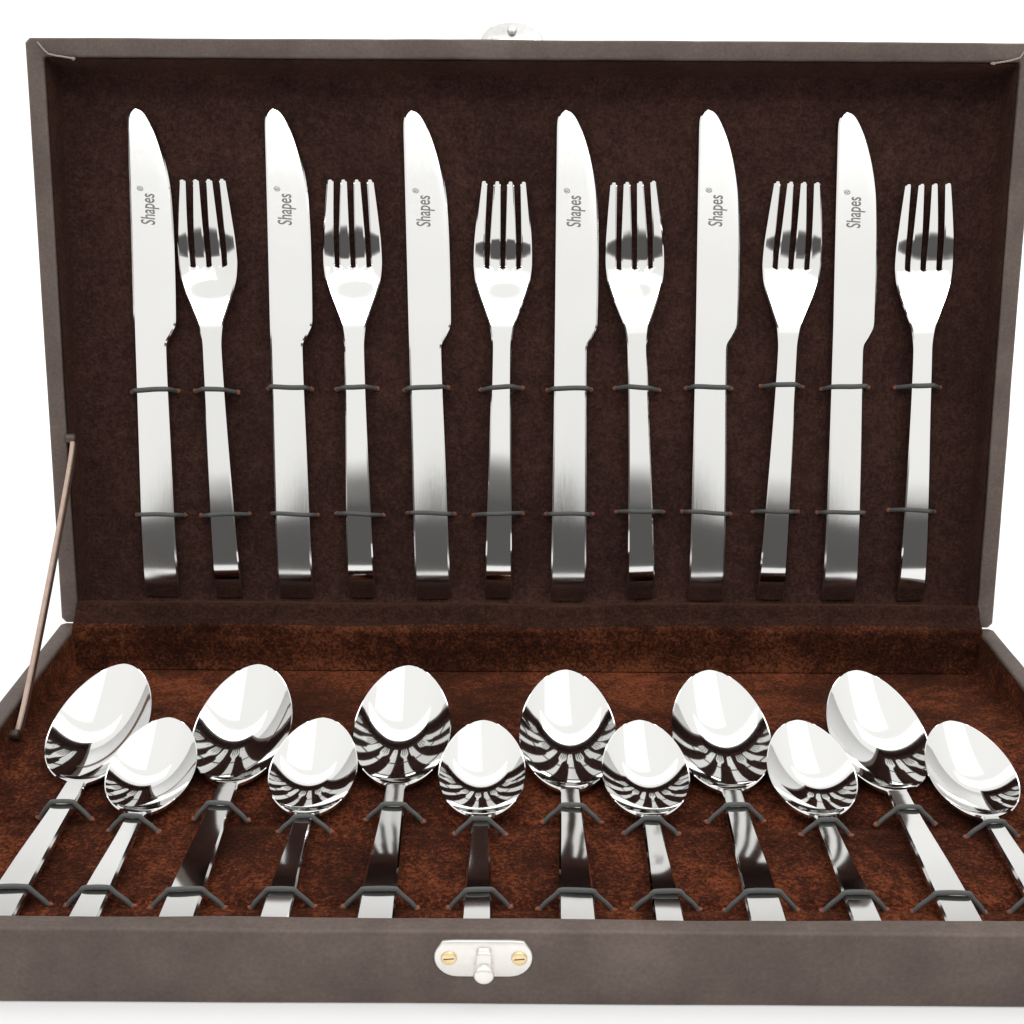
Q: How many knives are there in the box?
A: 6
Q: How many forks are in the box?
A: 6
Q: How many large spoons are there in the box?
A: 6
